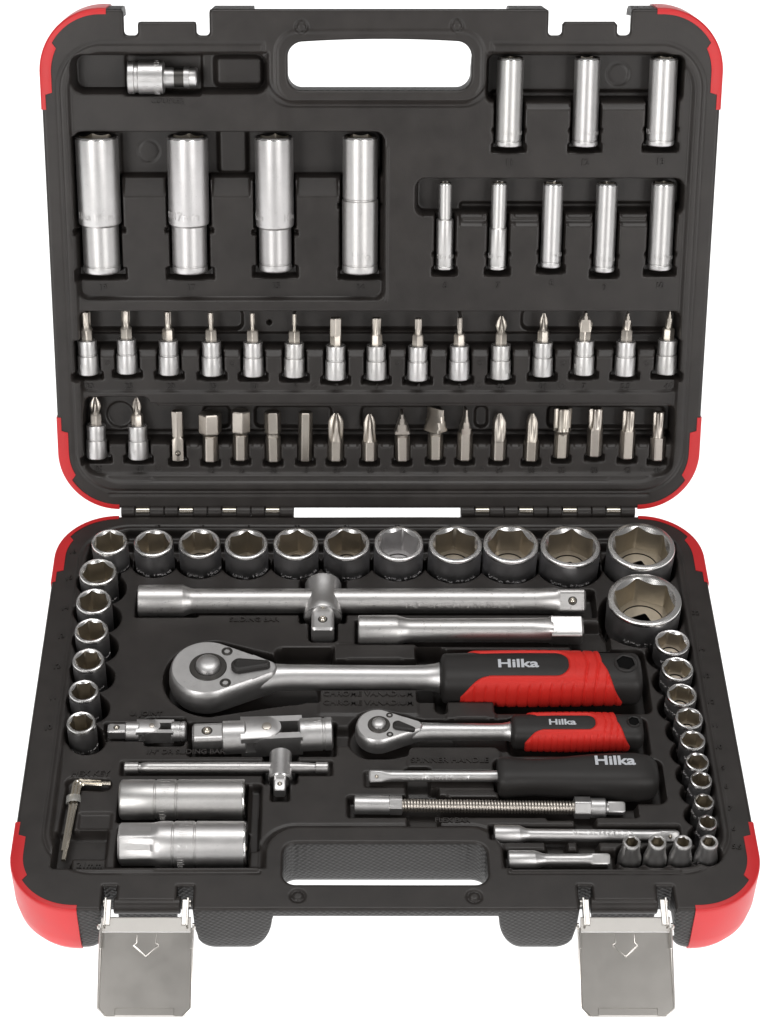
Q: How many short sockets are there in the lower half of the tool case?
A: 31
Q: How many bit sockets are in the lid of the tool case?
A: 17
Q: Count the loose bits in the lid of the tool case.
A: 16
